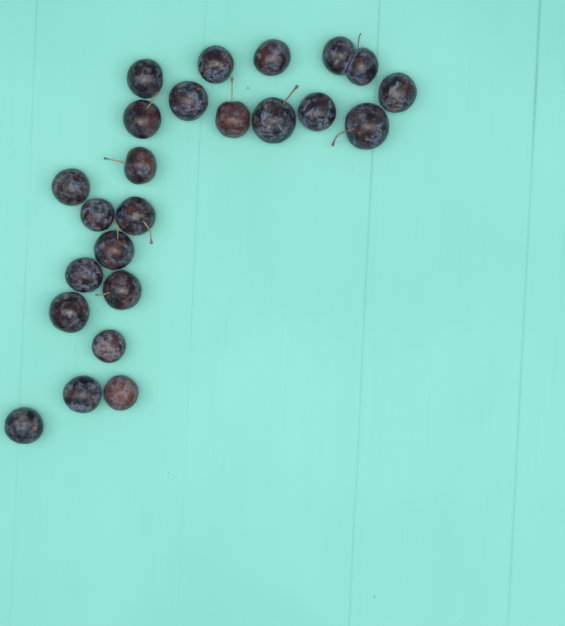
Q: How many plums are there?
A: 24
